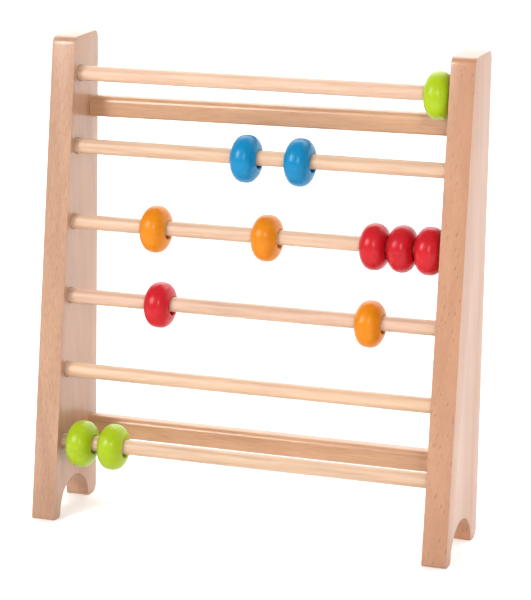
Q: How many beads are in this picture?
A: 12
